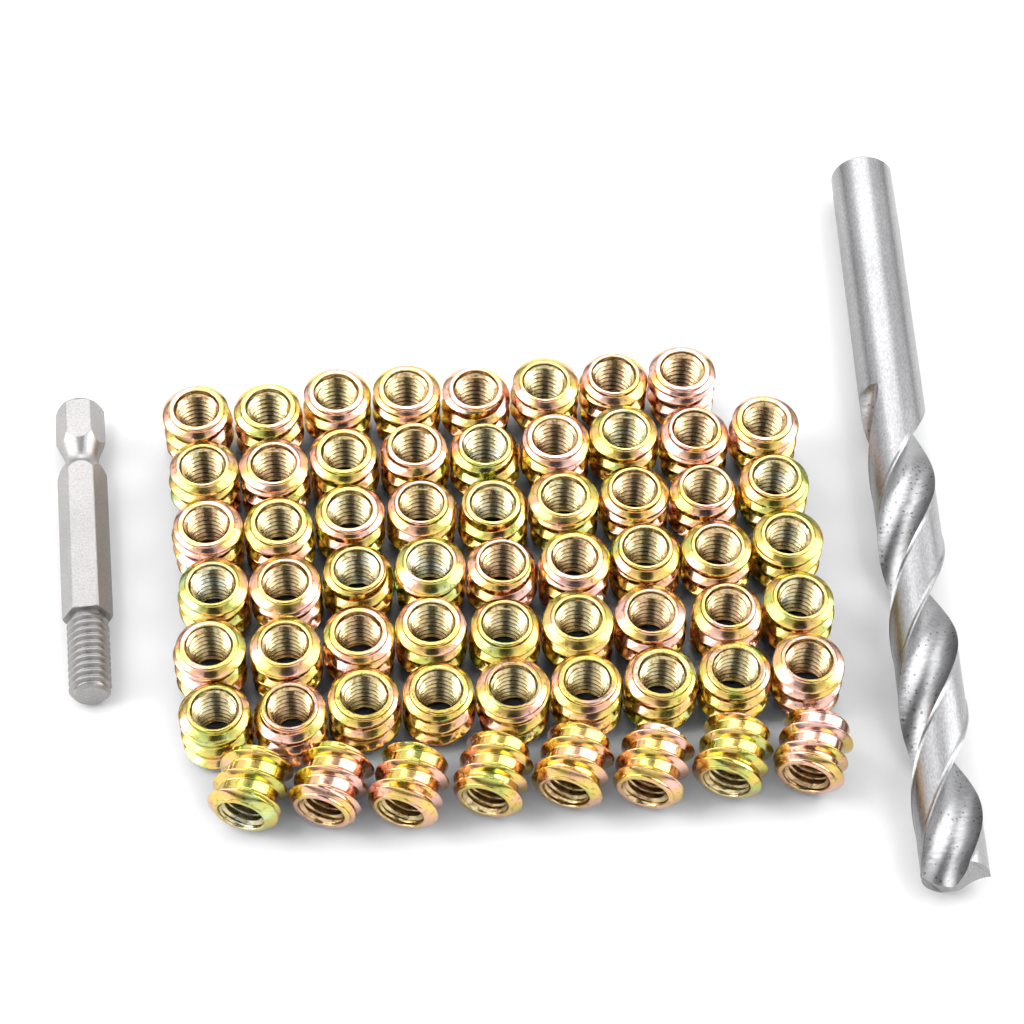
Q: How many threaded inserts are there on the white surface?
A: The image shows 61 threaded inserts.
